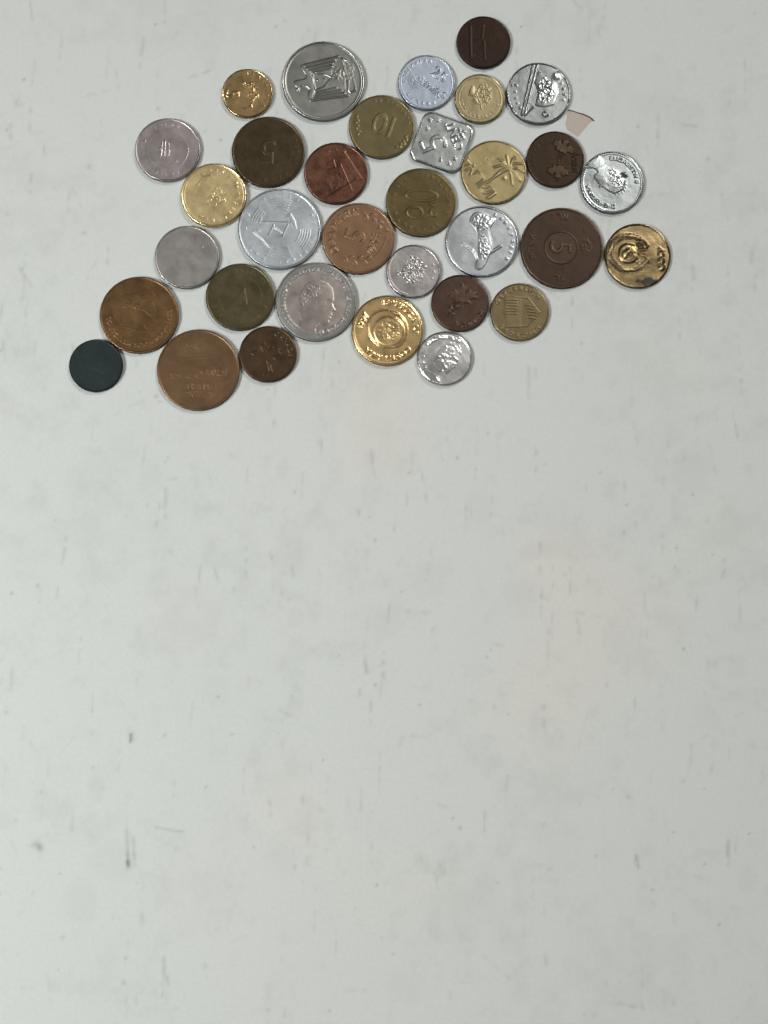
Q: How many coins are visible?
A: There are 33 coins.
